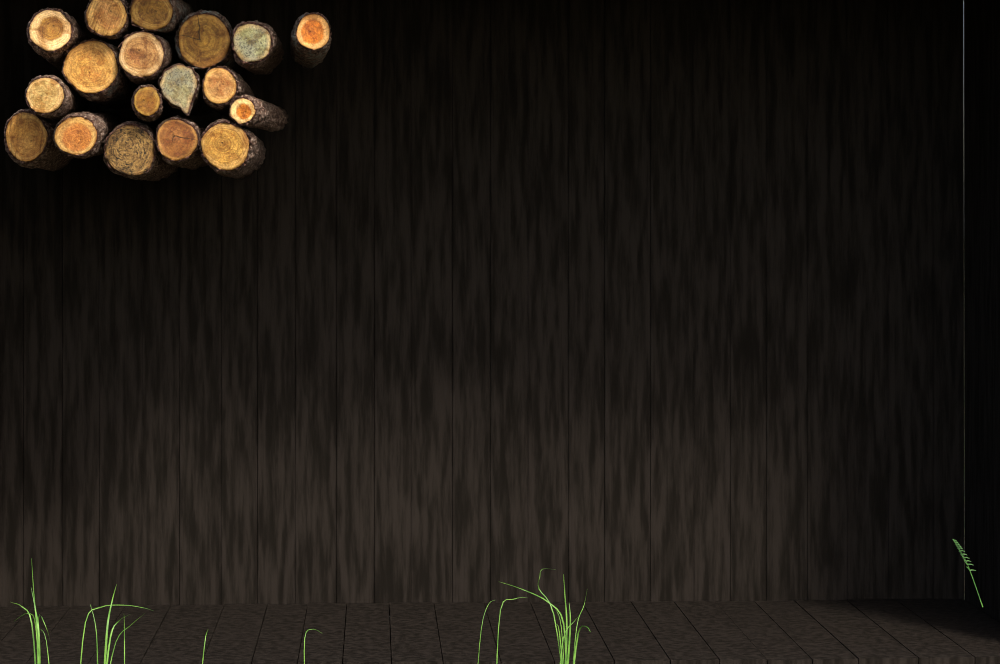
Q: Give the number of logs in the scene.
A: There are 18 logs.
